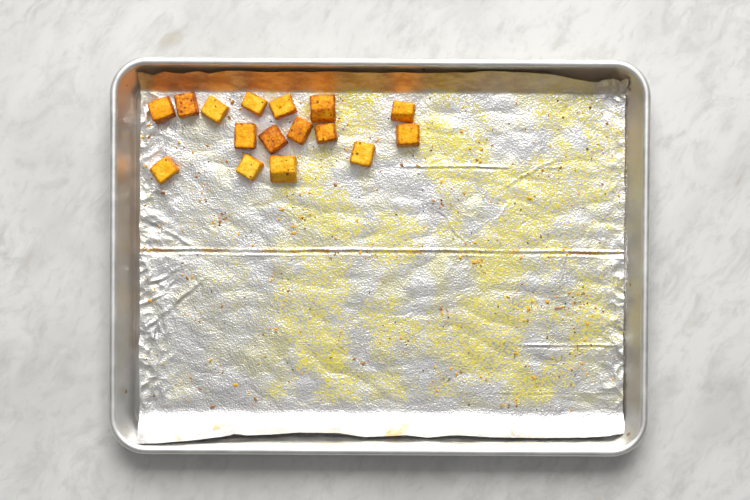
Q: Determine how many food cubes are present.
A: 16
